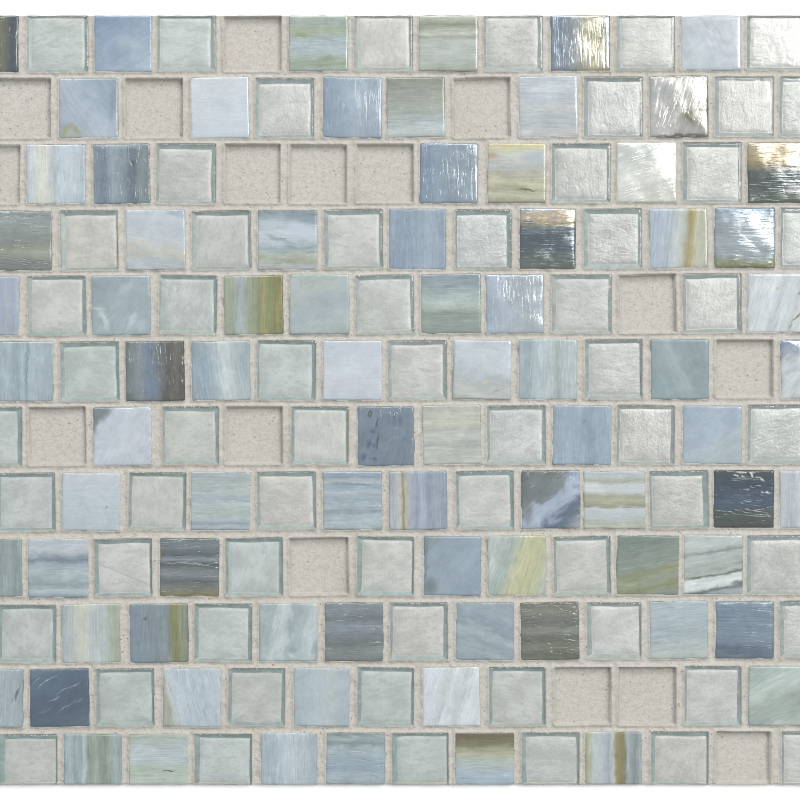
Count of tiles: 140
